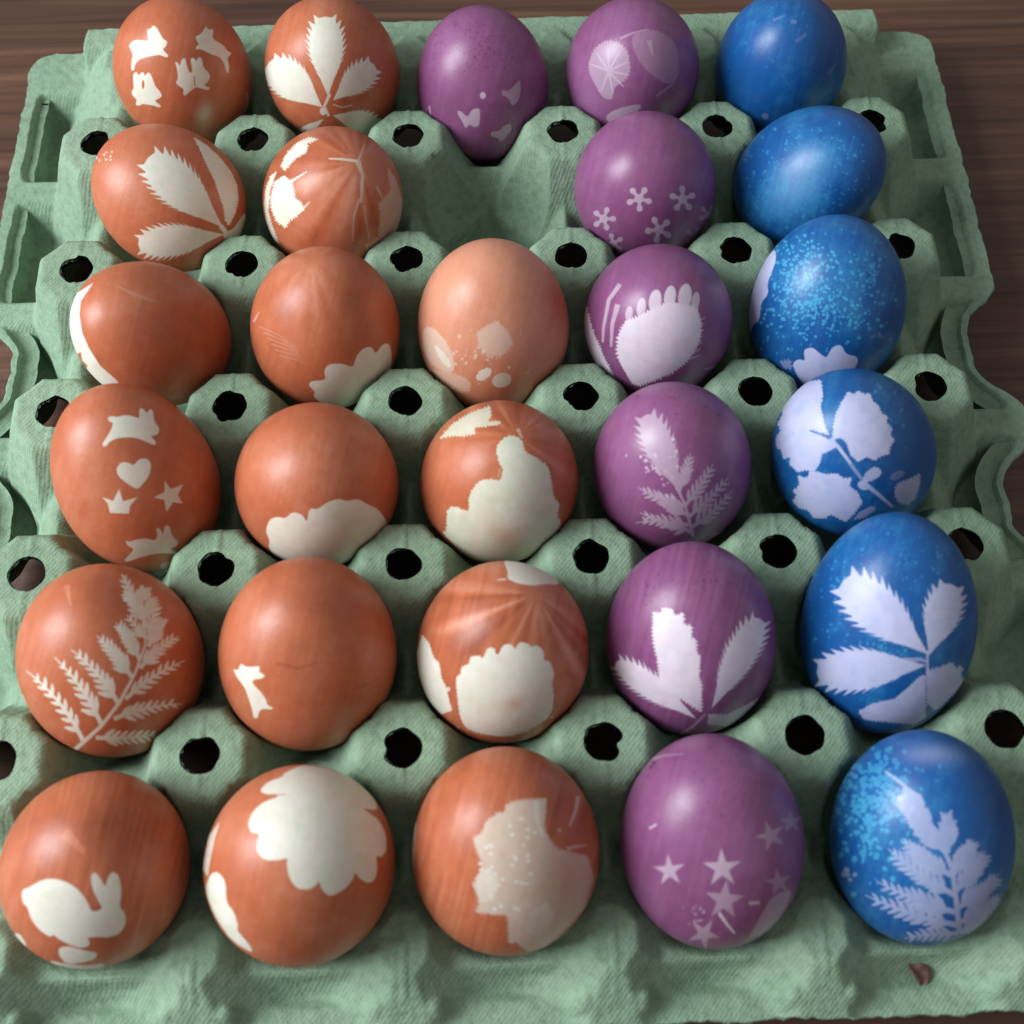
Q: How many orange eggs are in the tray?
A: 16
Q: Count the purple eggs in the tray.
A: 7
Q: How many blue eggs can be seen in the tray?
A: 6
